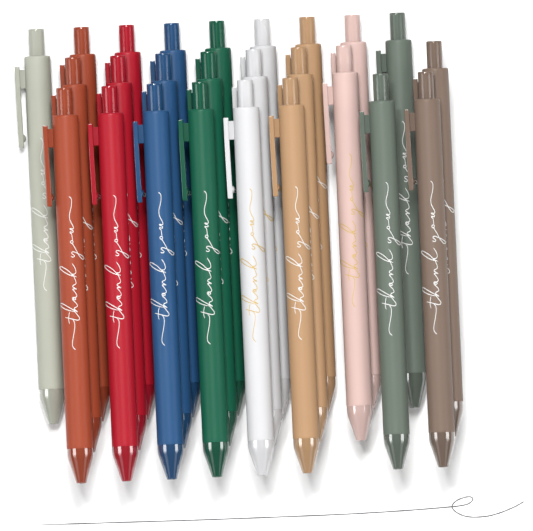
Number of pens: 25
